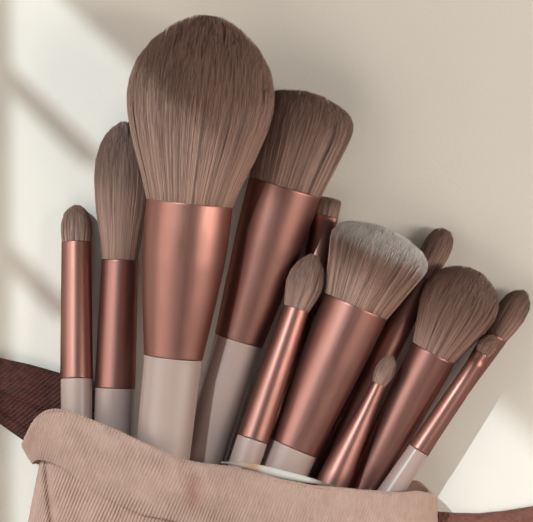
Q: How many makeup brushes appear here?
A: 12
